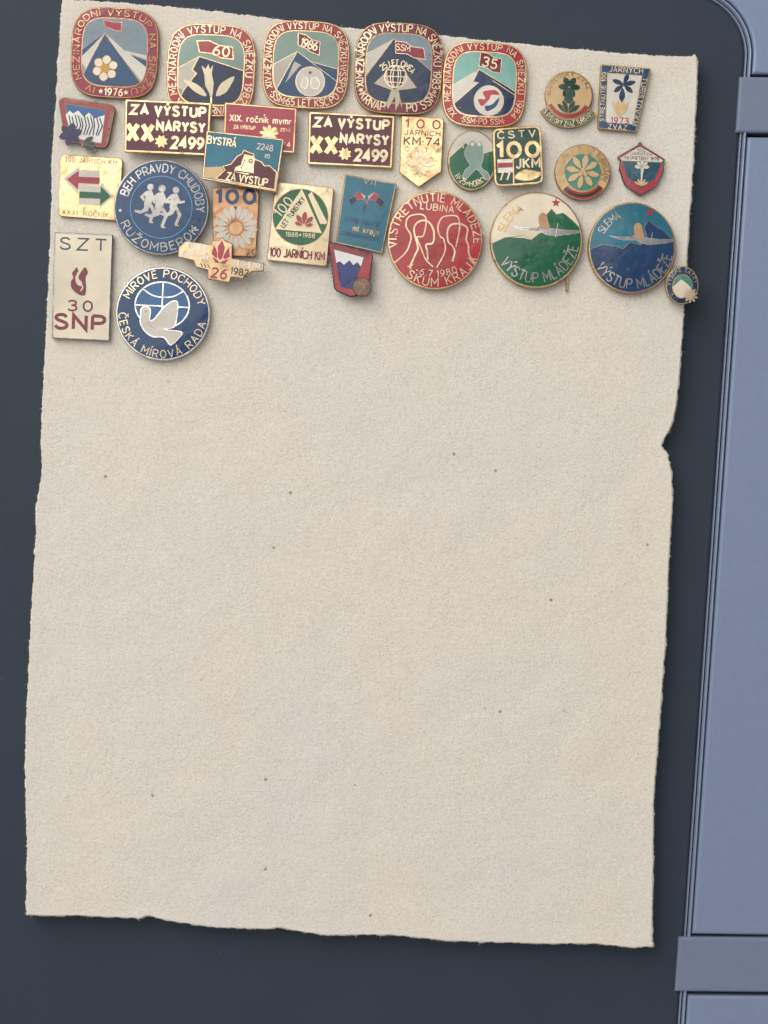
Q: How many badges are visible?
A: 30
